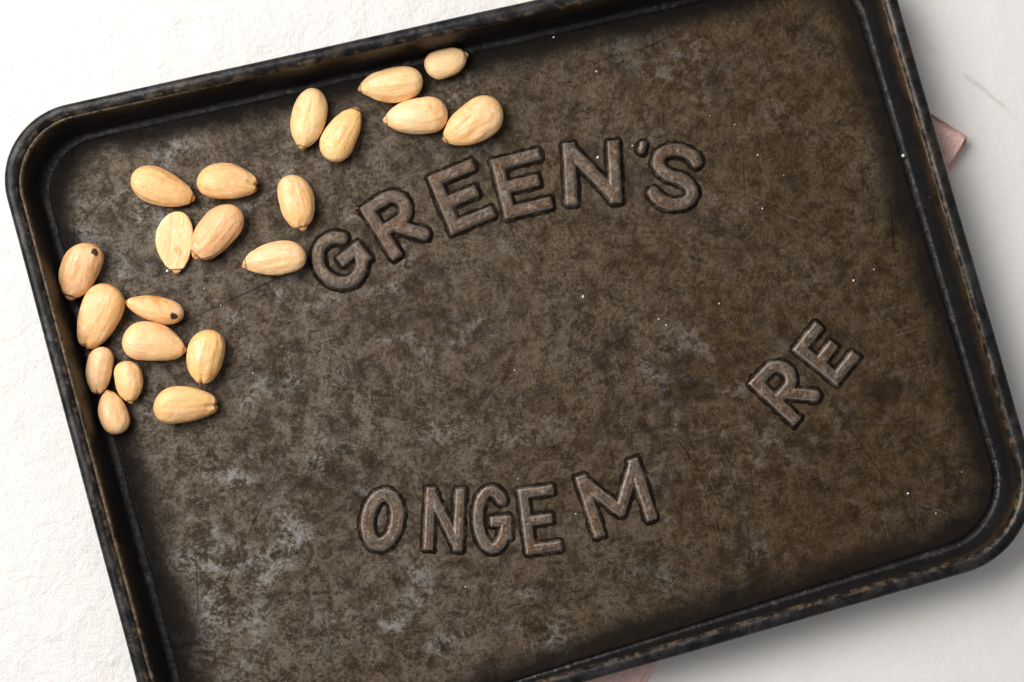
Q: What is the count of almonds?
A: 21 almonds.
